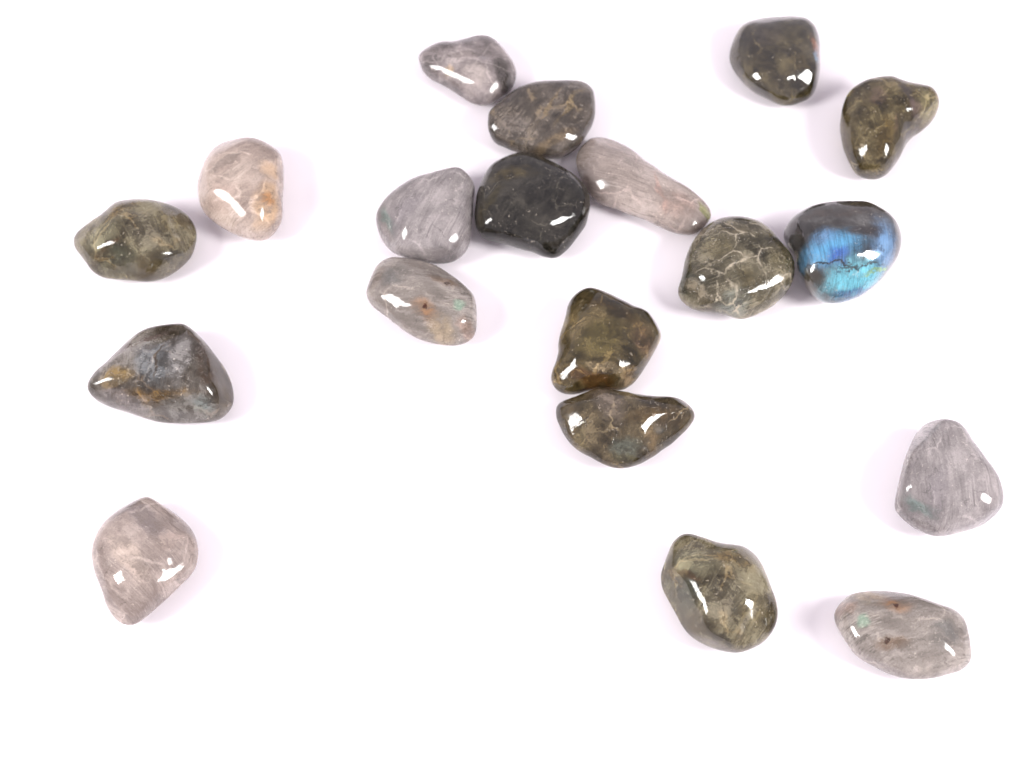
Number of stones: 19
